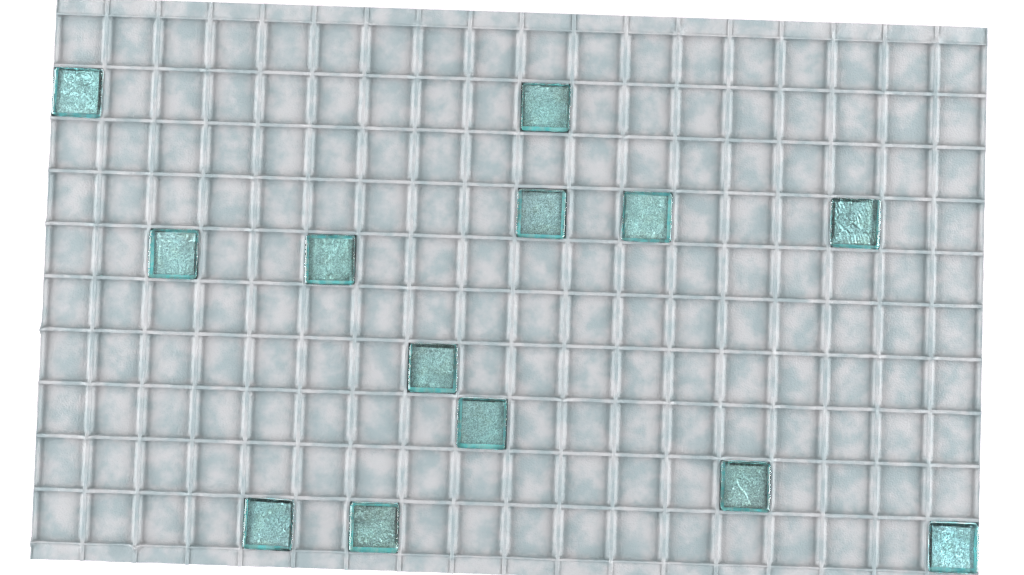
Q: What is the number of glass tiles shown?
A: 13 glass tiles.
